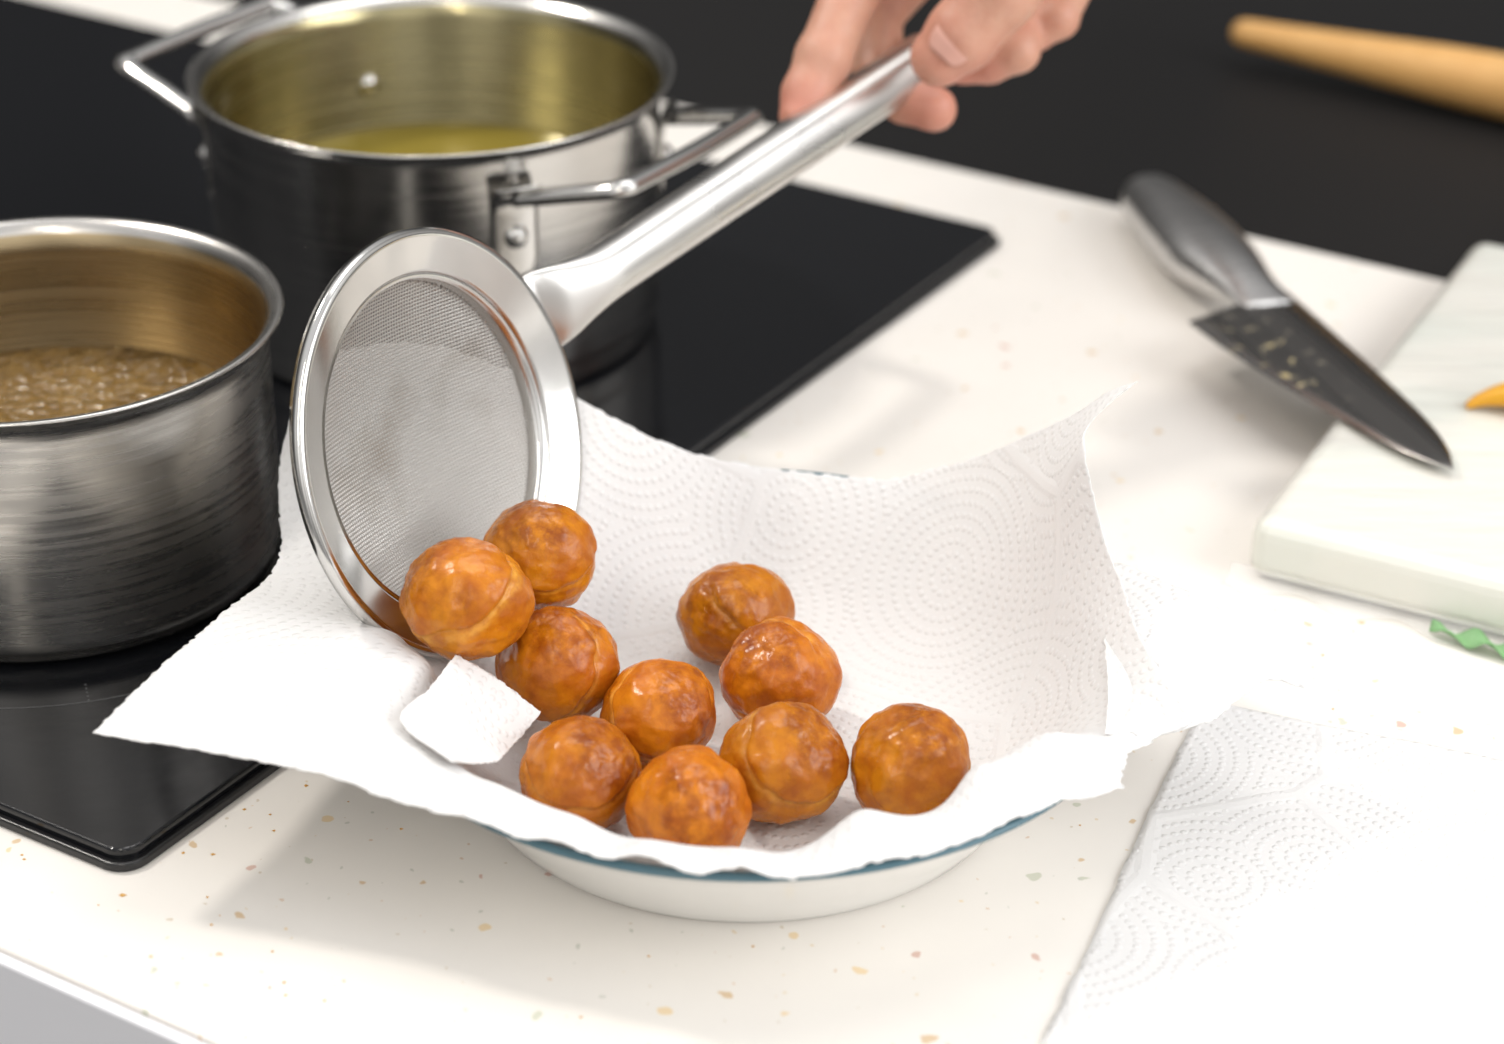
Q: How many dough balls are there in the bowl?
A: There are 10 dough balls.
